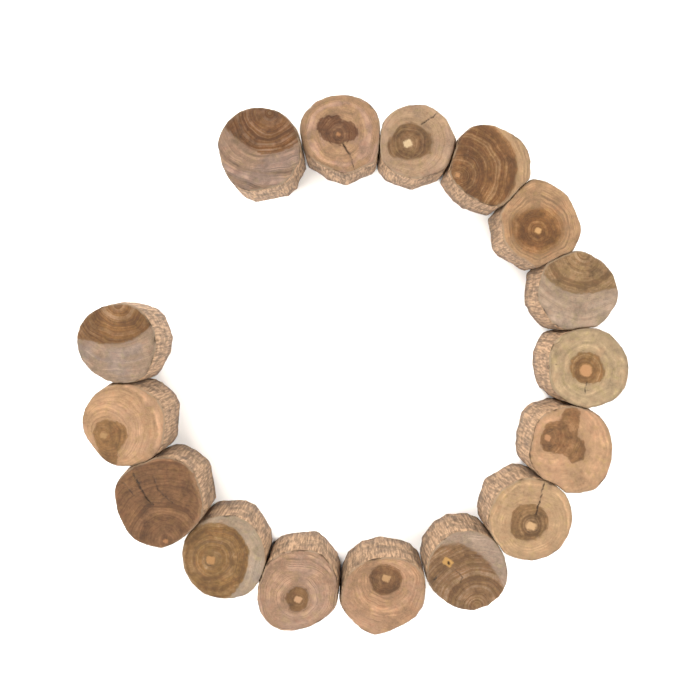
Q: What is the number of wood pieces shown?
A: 16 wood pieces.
